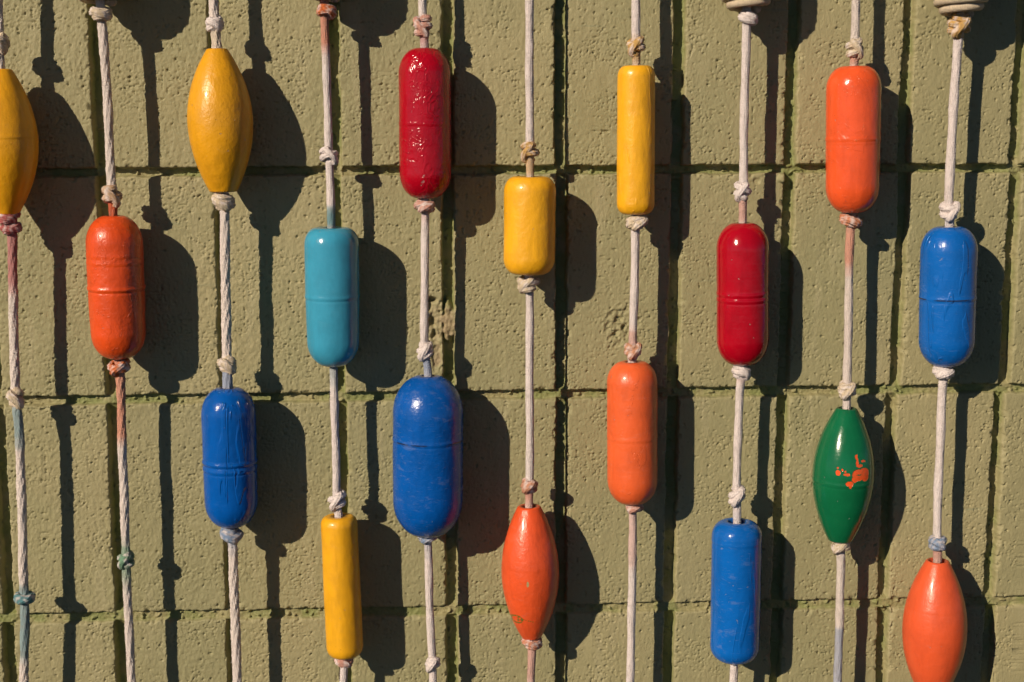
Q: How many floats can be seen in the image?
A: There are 18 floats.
